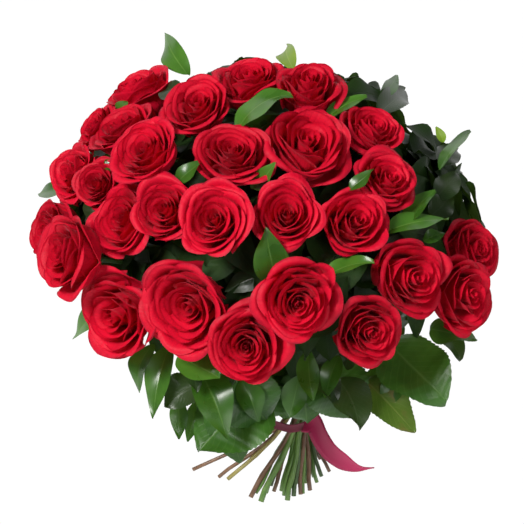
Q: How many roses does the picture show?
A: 28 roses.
